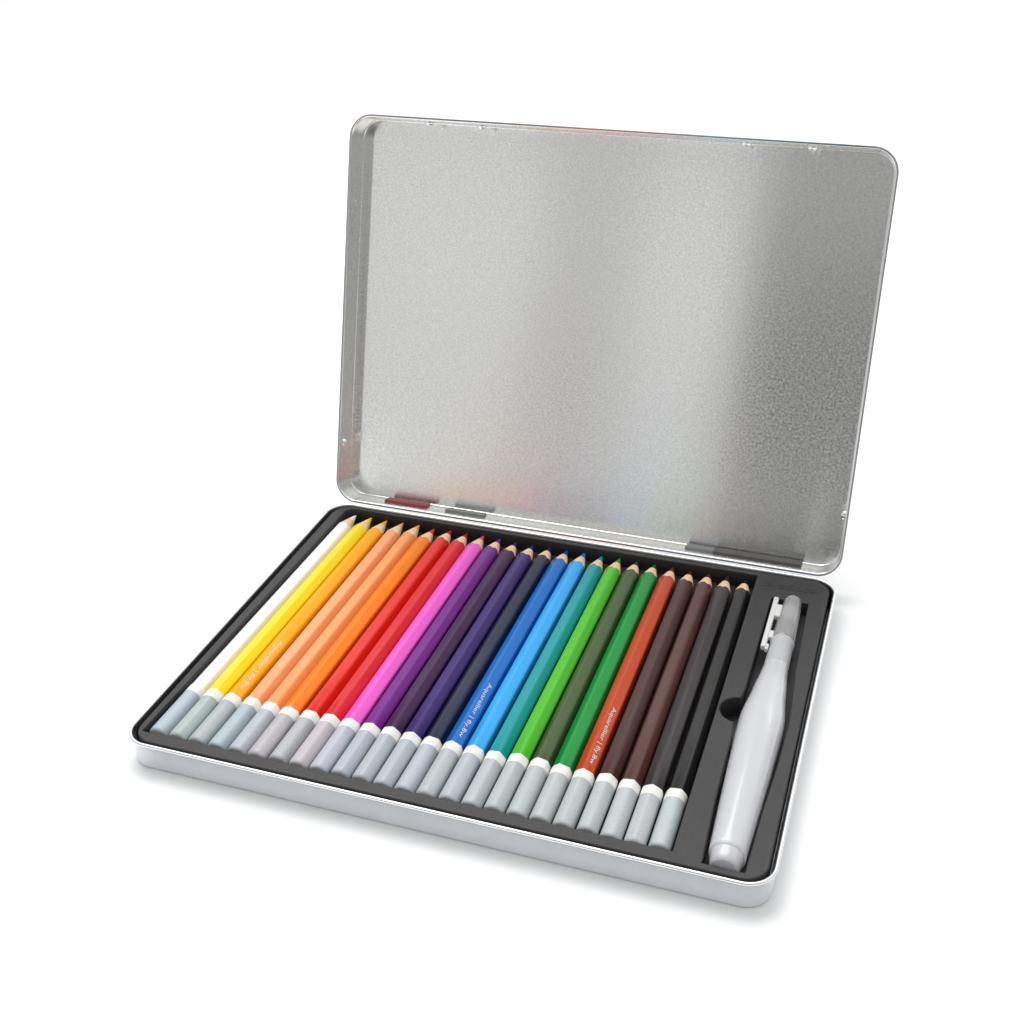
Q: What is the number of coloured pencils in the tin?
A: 24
